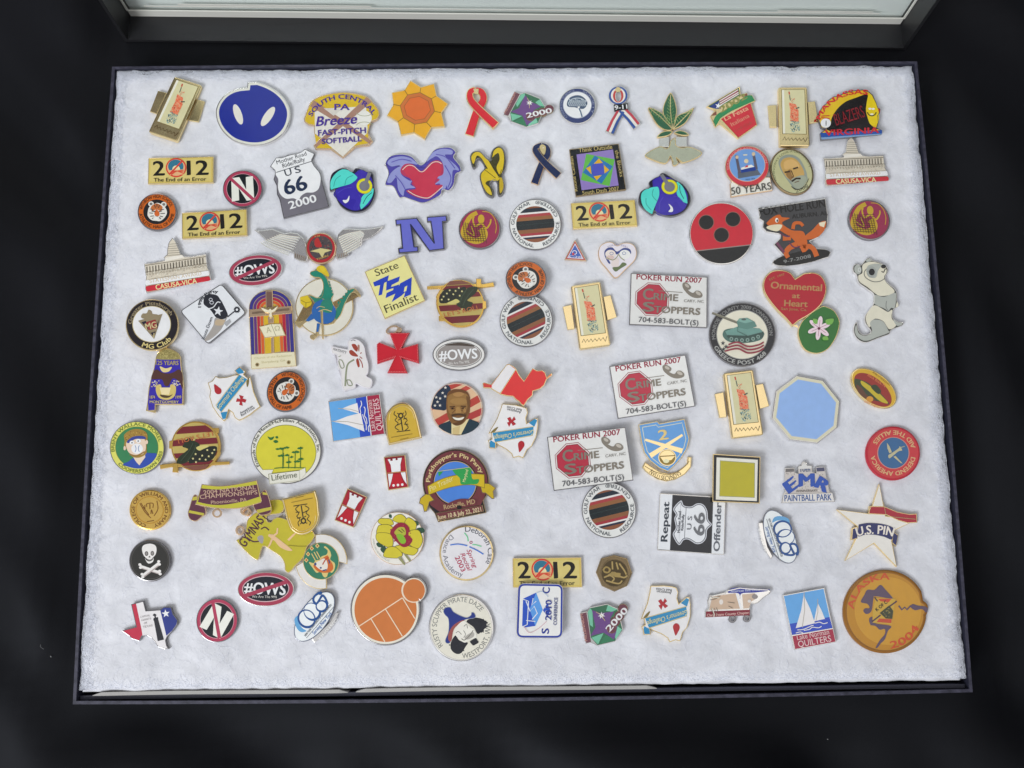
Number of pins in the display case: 103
